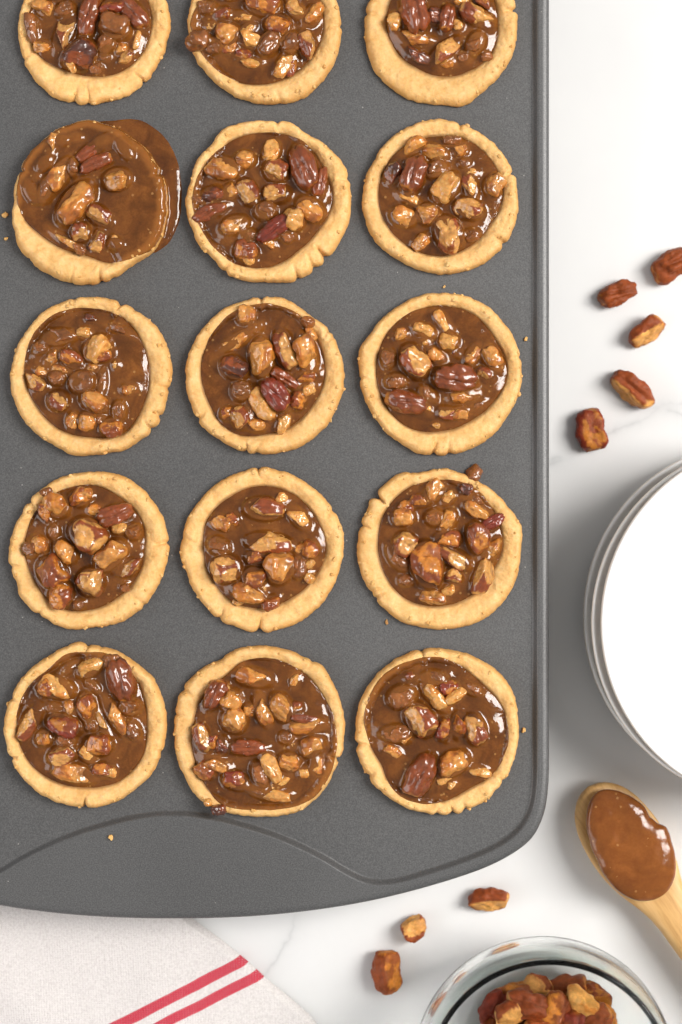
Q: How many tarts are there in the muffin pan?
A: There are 15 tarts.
